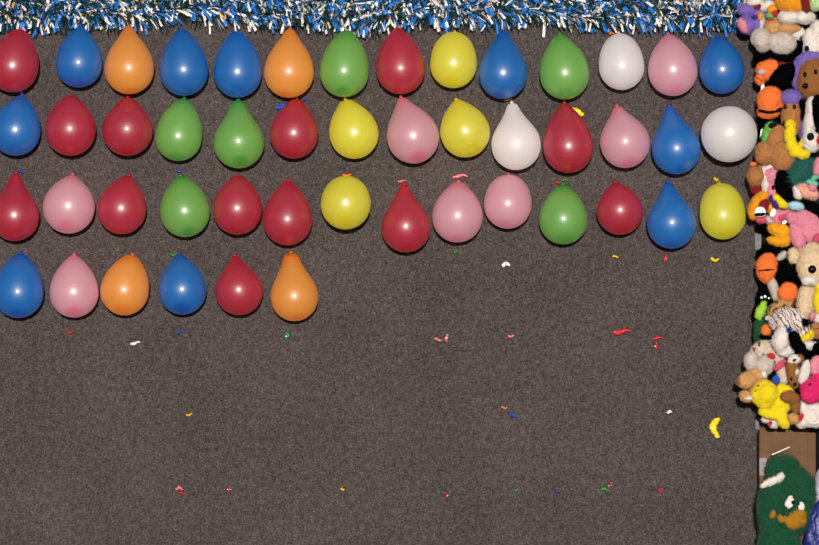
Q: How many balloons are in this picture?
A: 48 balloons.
